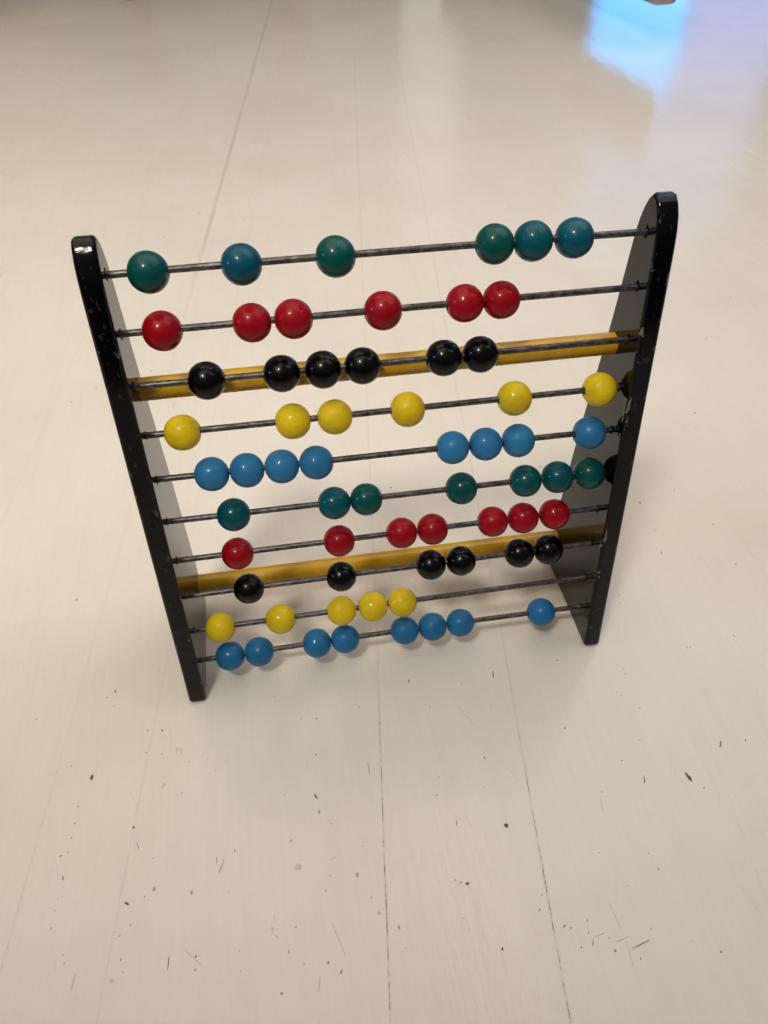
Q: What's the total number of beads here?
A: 65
